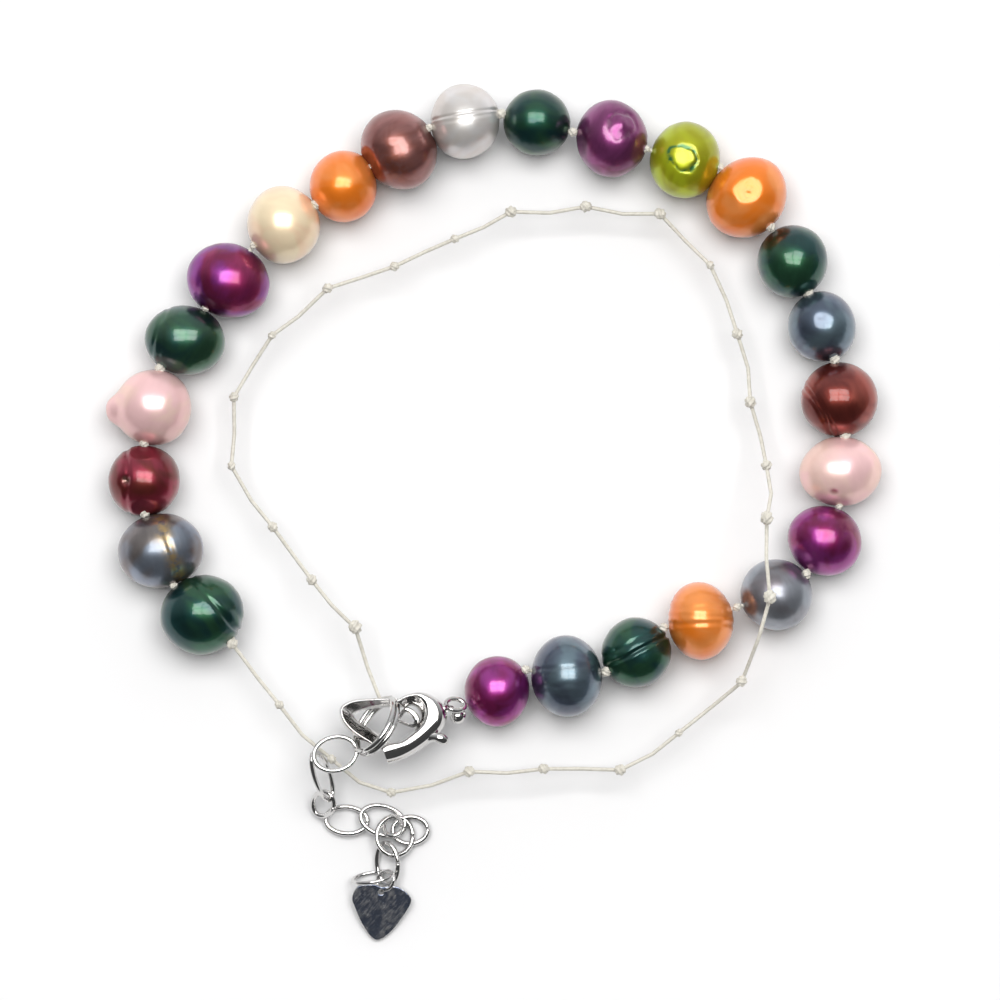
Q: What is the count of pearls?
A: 24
